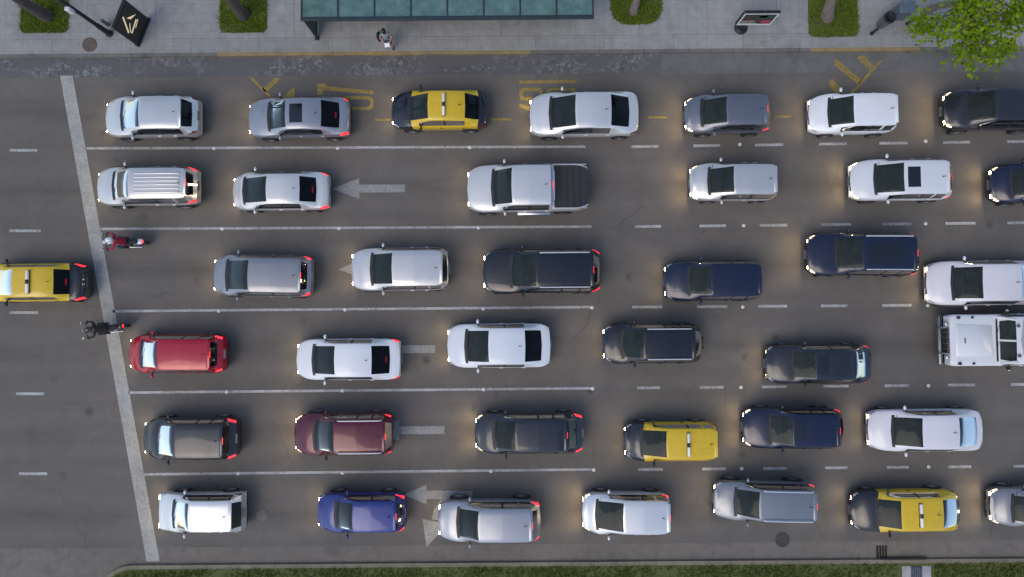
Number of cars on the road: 39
